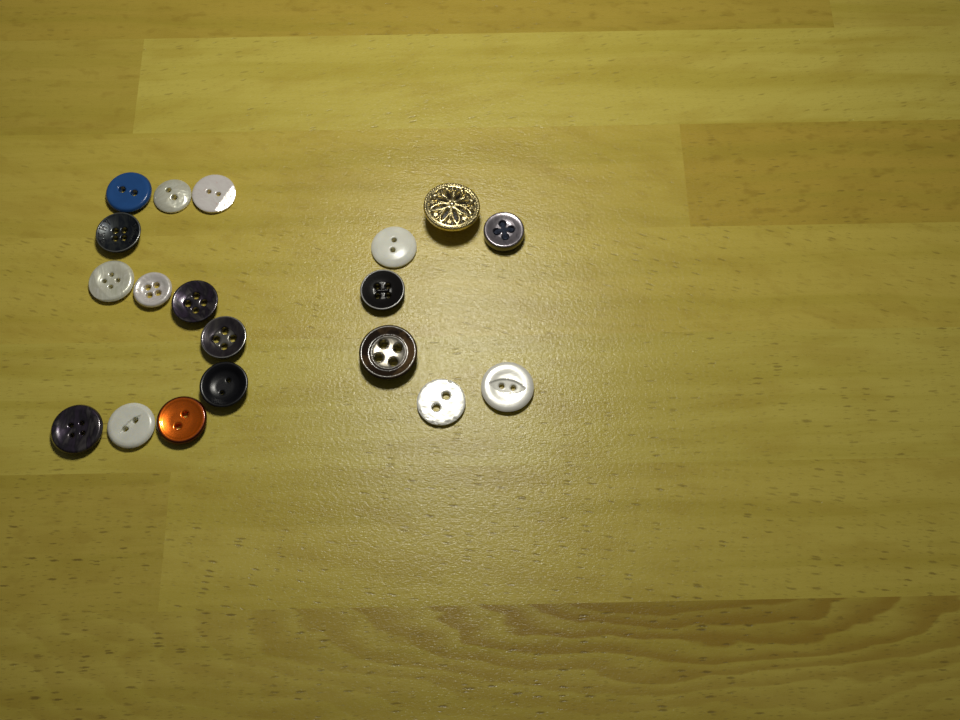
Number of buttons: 19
